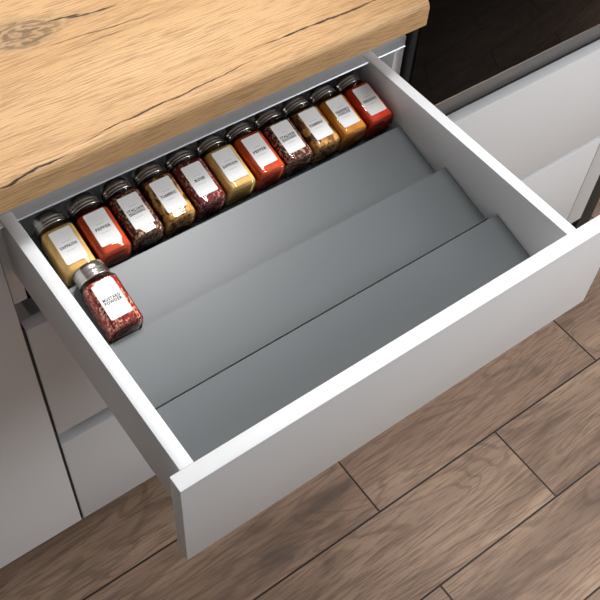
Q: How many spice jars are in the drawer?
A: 12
